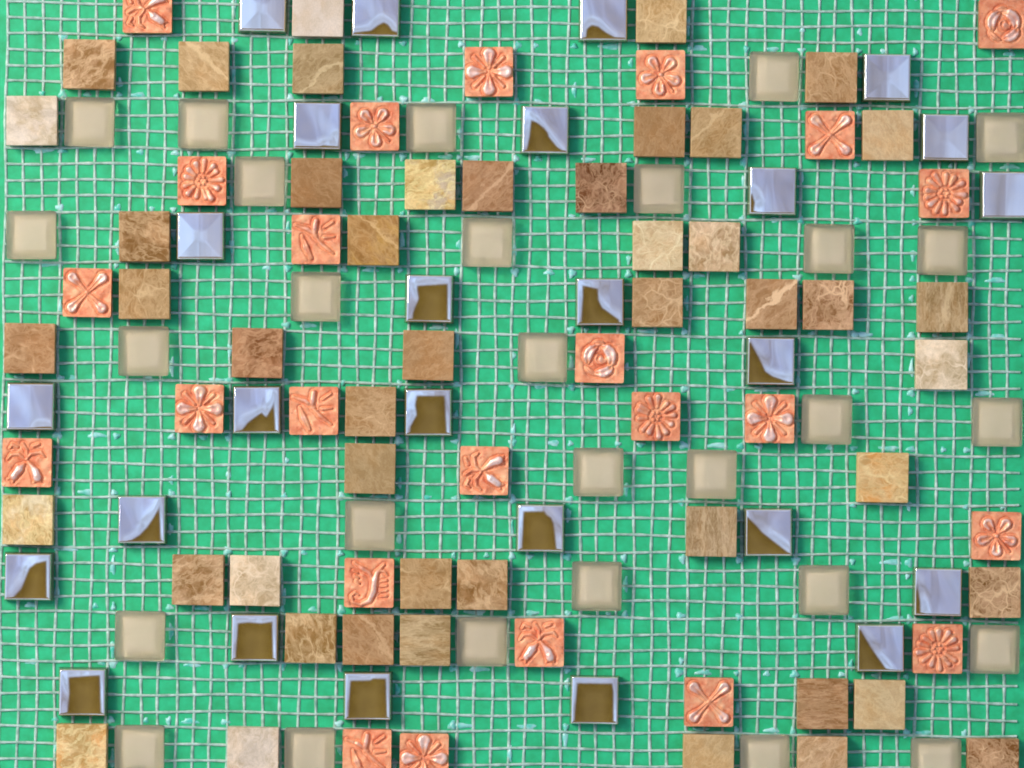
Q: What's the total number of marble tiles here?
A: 47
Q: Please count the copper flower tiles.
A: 24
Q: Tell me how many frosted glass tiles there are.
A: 28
